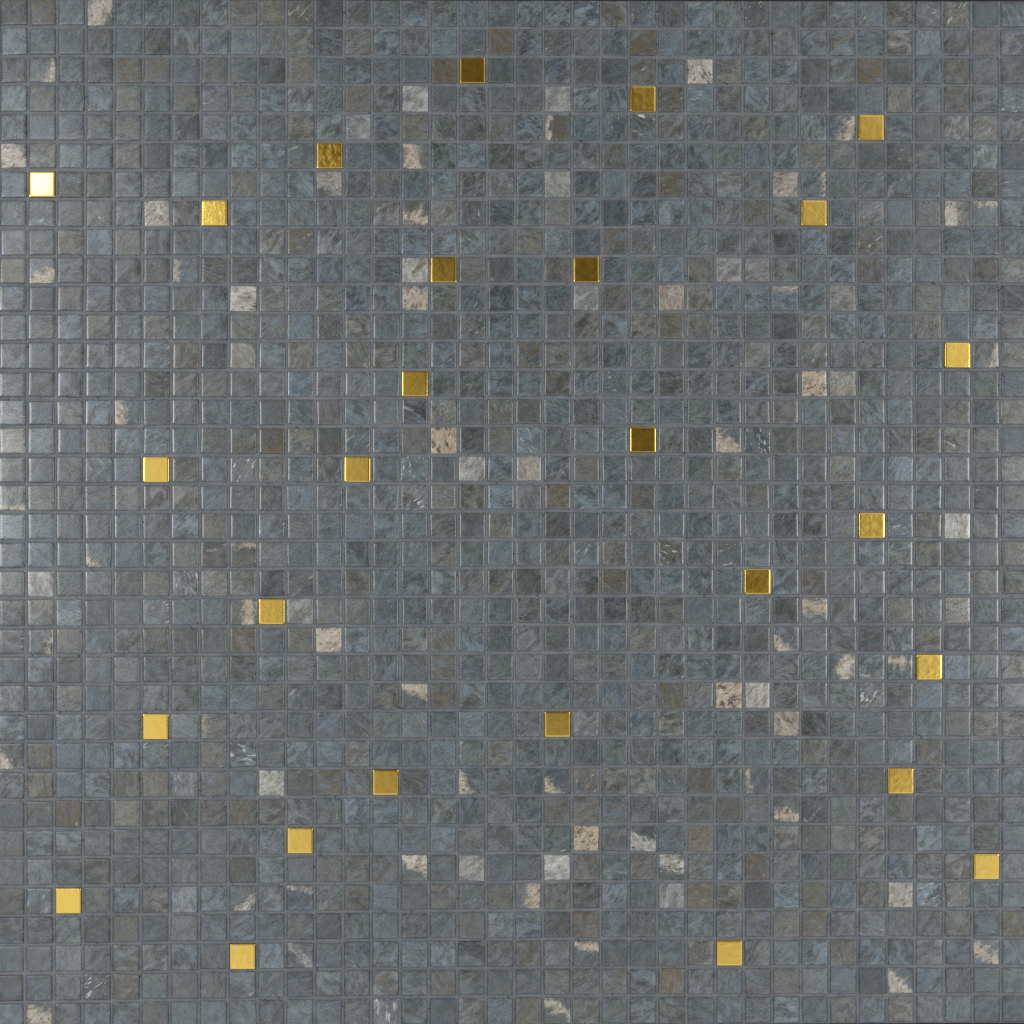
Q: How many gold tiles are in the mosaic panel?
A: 27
